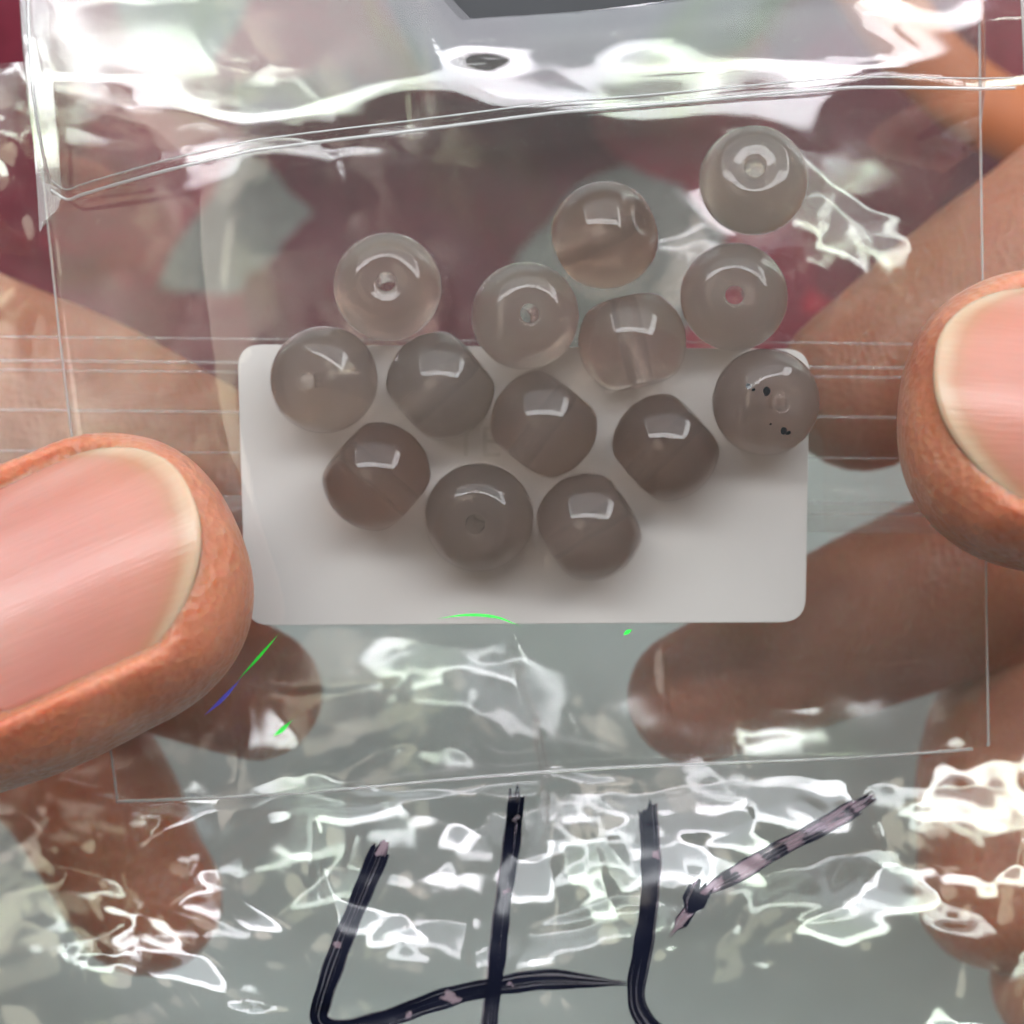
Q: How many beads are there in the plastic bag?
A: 14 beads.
